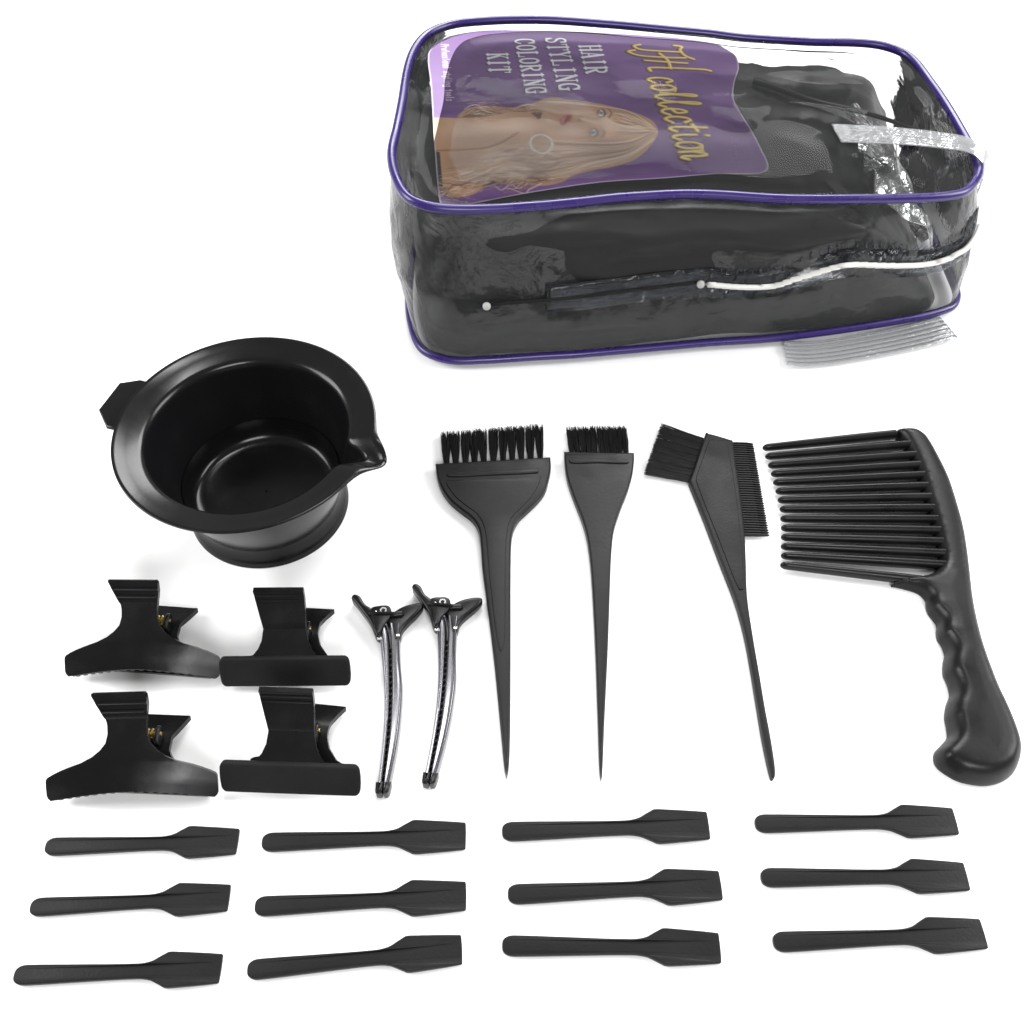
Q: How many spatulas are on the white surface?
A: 12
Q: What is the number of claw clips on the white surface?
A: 4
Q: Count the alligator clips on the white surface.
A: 2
